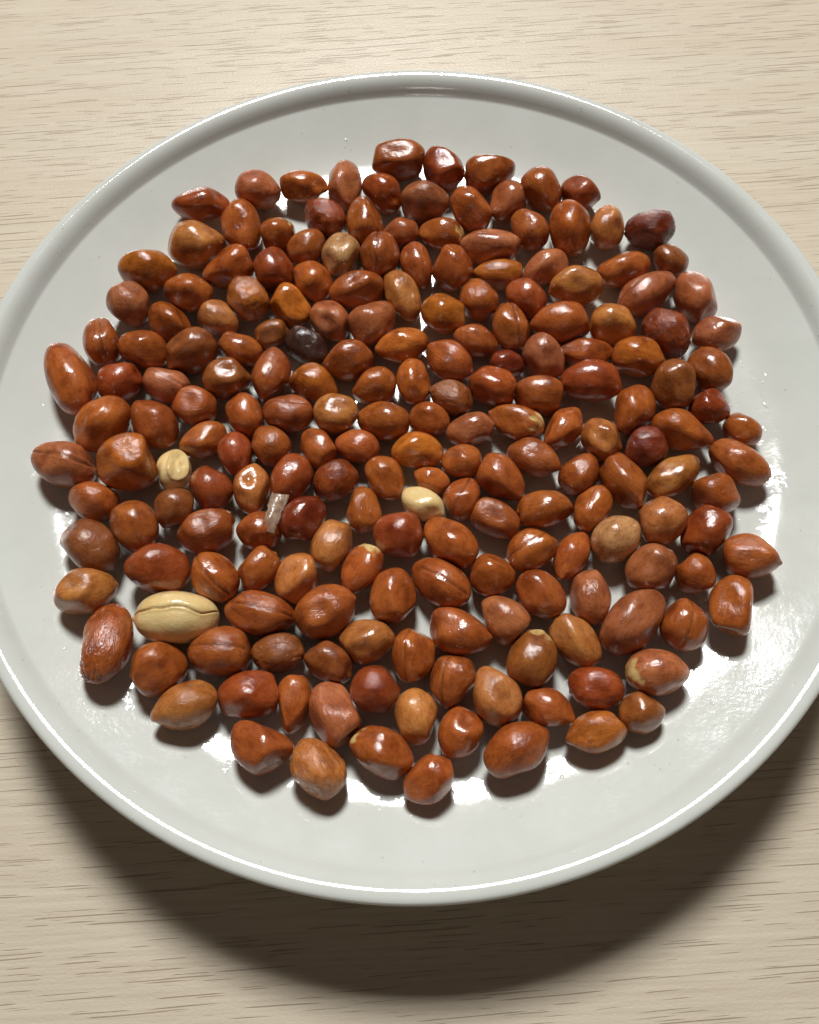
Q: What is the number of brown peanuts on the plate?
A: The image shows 195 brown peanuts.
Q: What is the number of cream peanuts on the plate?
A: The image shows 3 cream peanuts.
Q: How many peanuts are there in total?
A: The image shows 198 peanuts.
